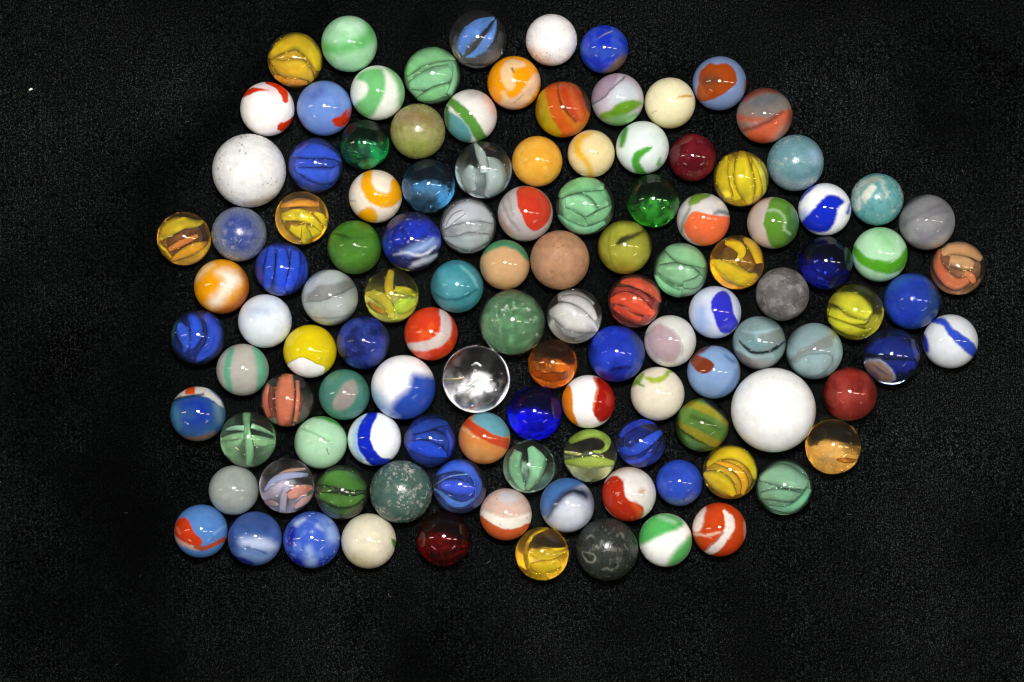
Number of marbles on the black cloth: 117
